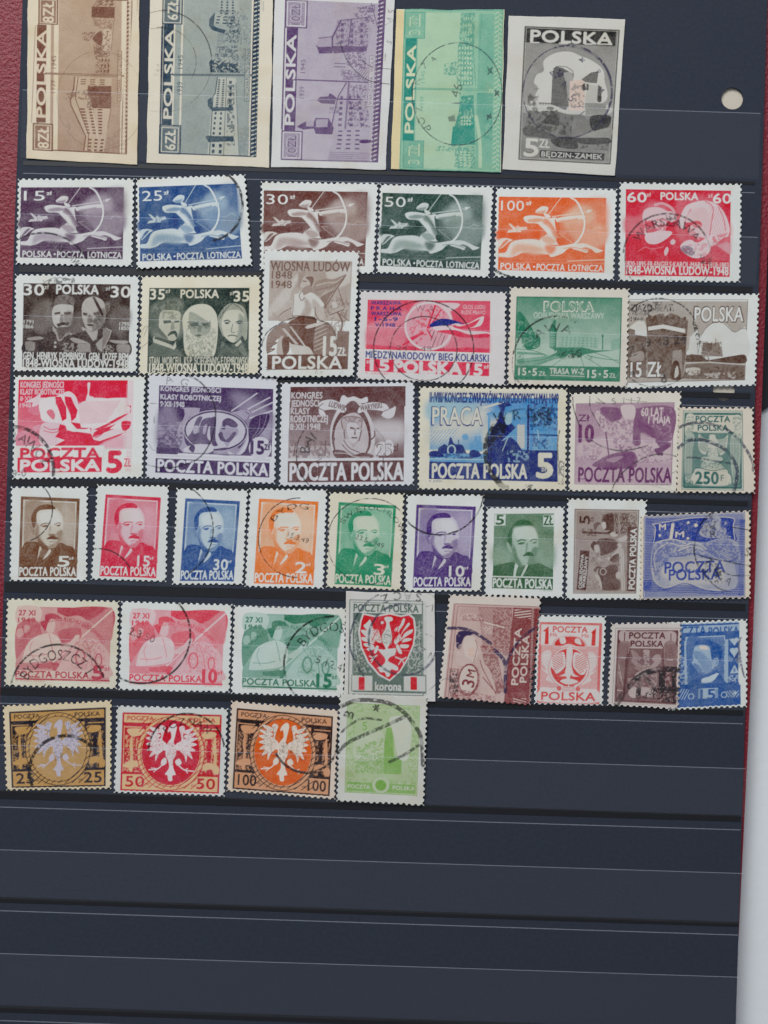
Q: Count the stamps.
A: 44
